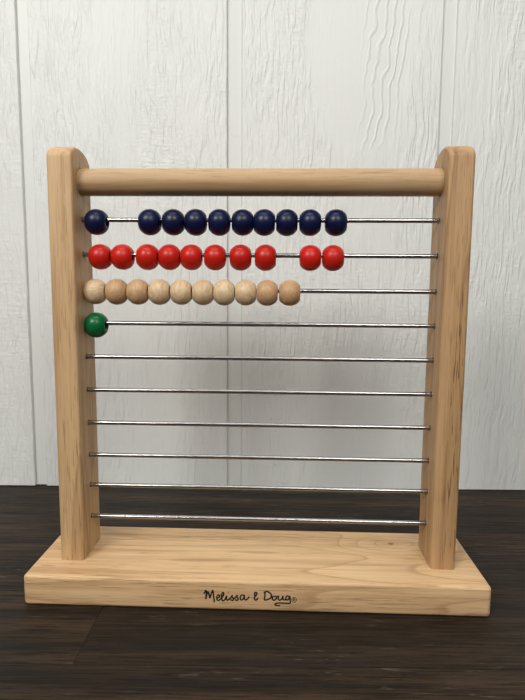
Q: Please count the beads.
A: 31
